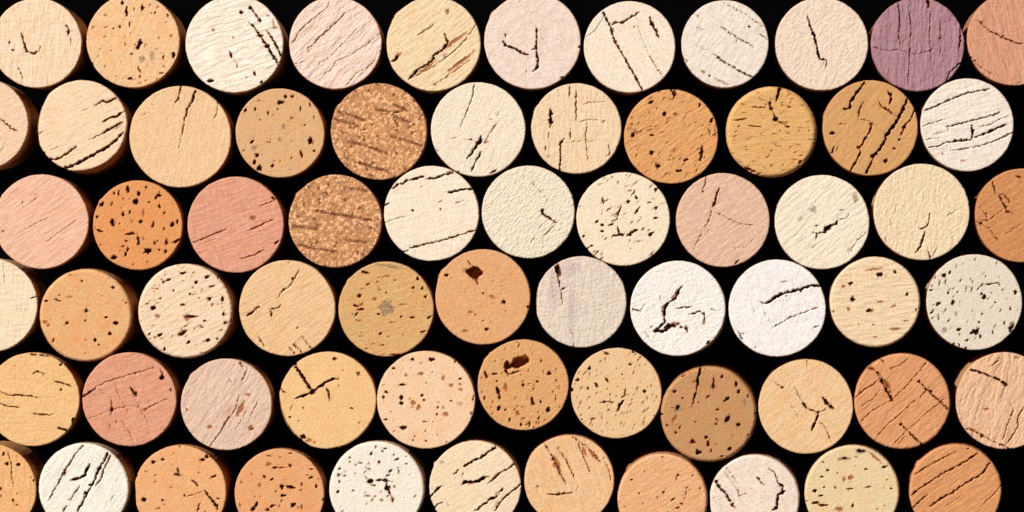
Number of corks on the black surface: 66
